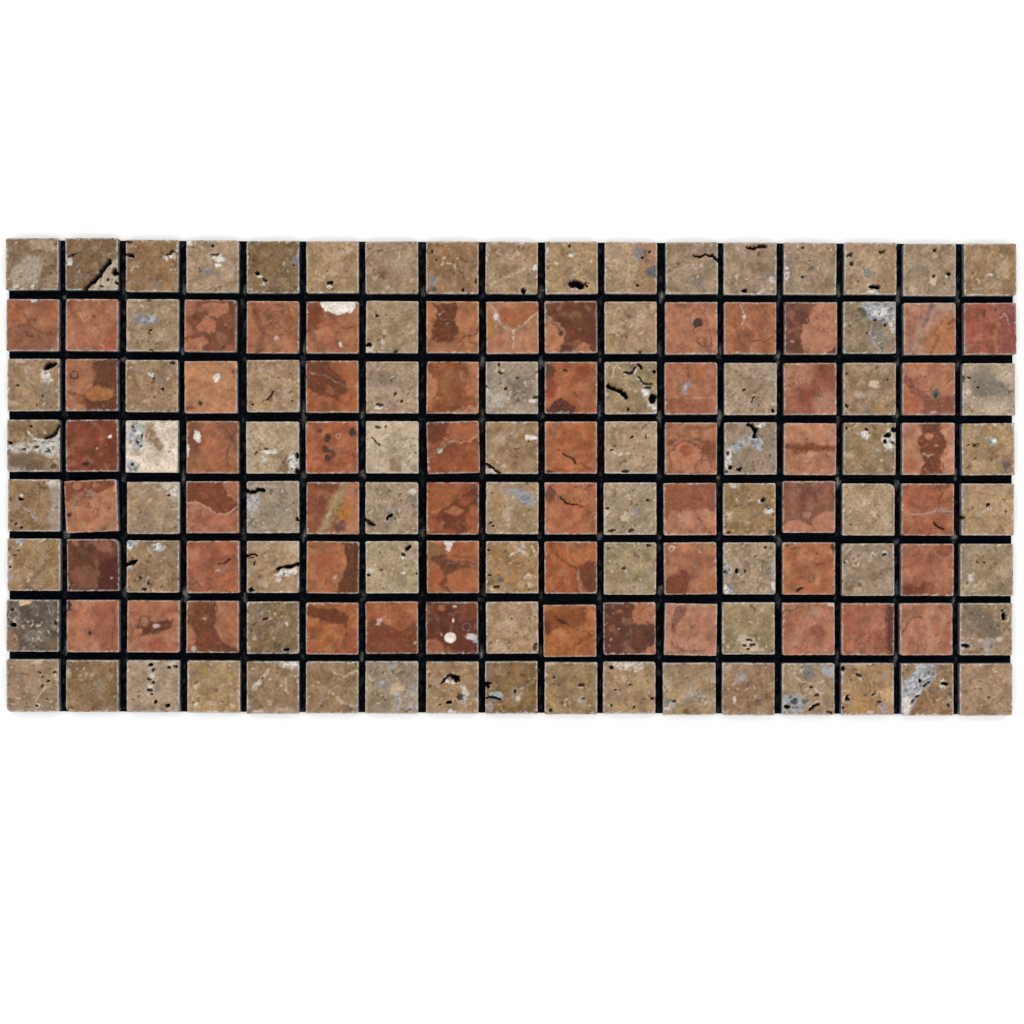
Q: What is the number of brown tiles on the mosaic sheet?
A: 79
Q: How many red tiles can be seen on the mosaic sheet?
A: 57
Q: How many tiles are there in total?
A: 136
